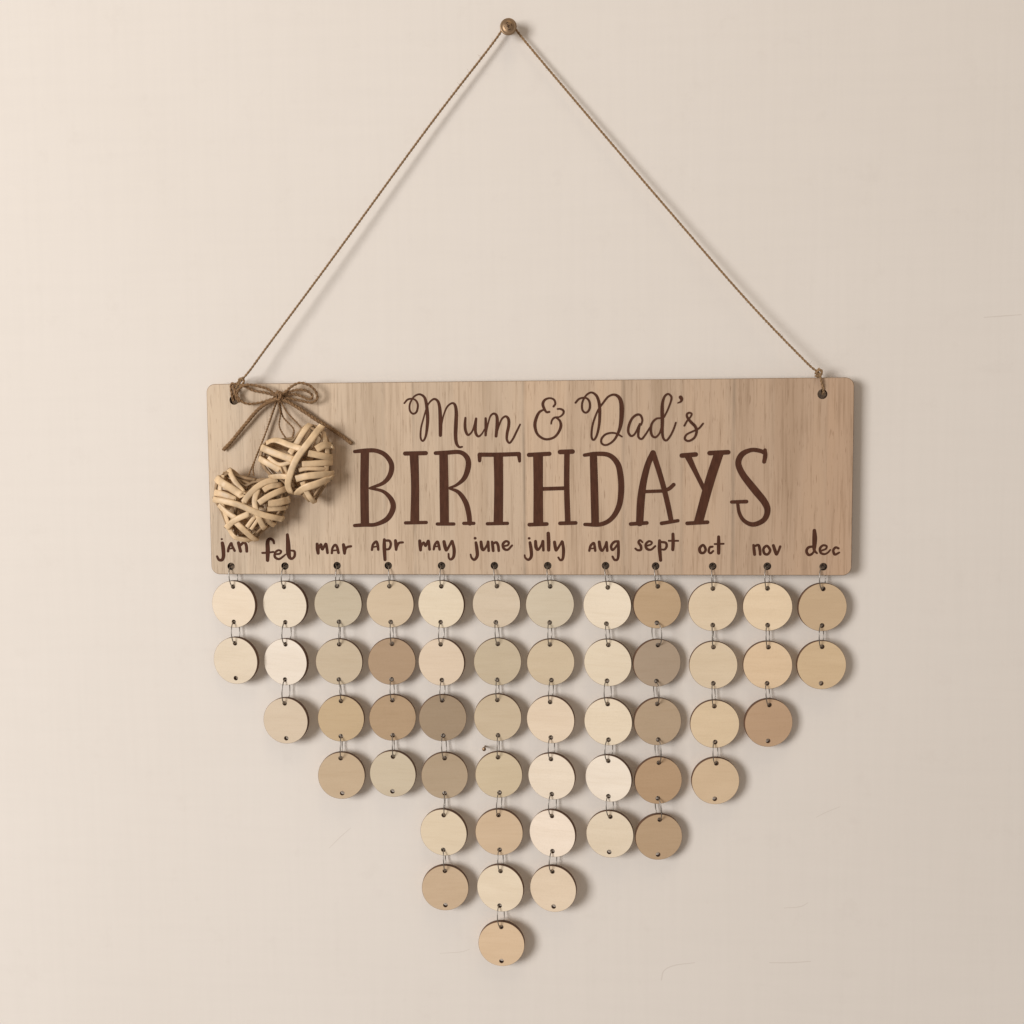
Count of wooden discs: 51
